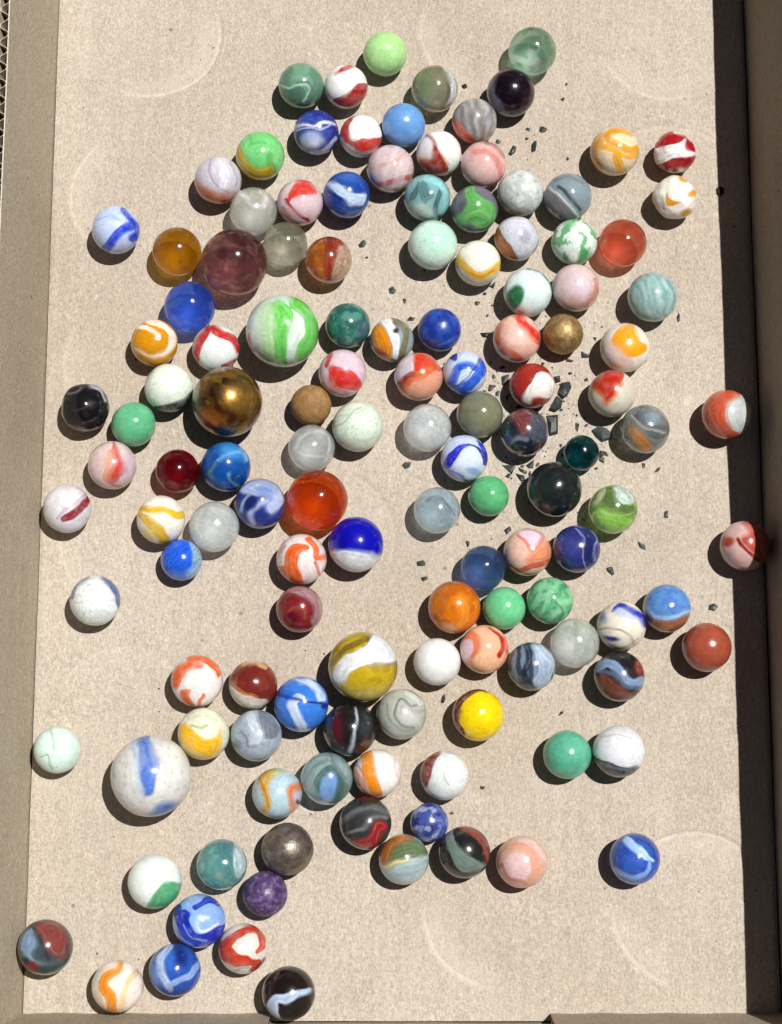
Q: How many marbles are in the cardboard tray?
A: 132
